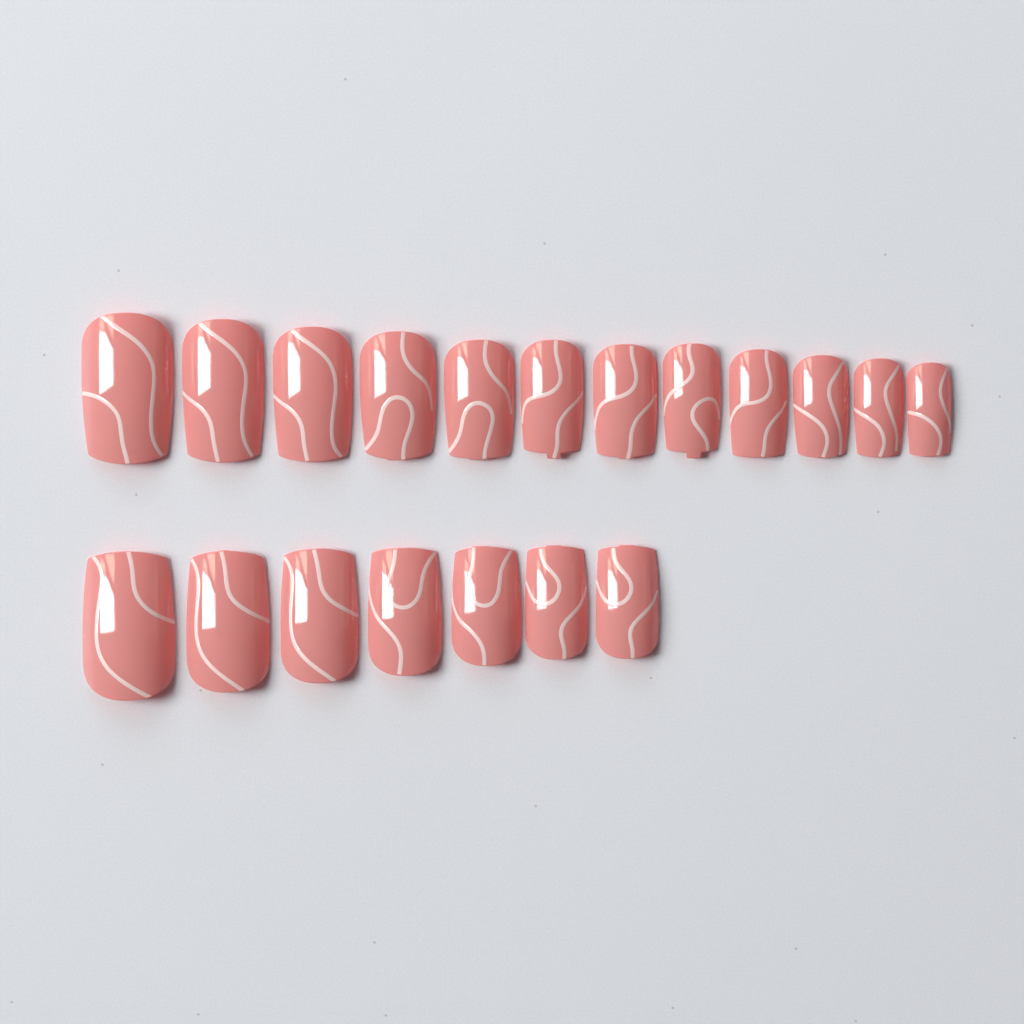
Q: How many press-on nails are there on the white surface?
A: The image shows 19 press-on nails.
